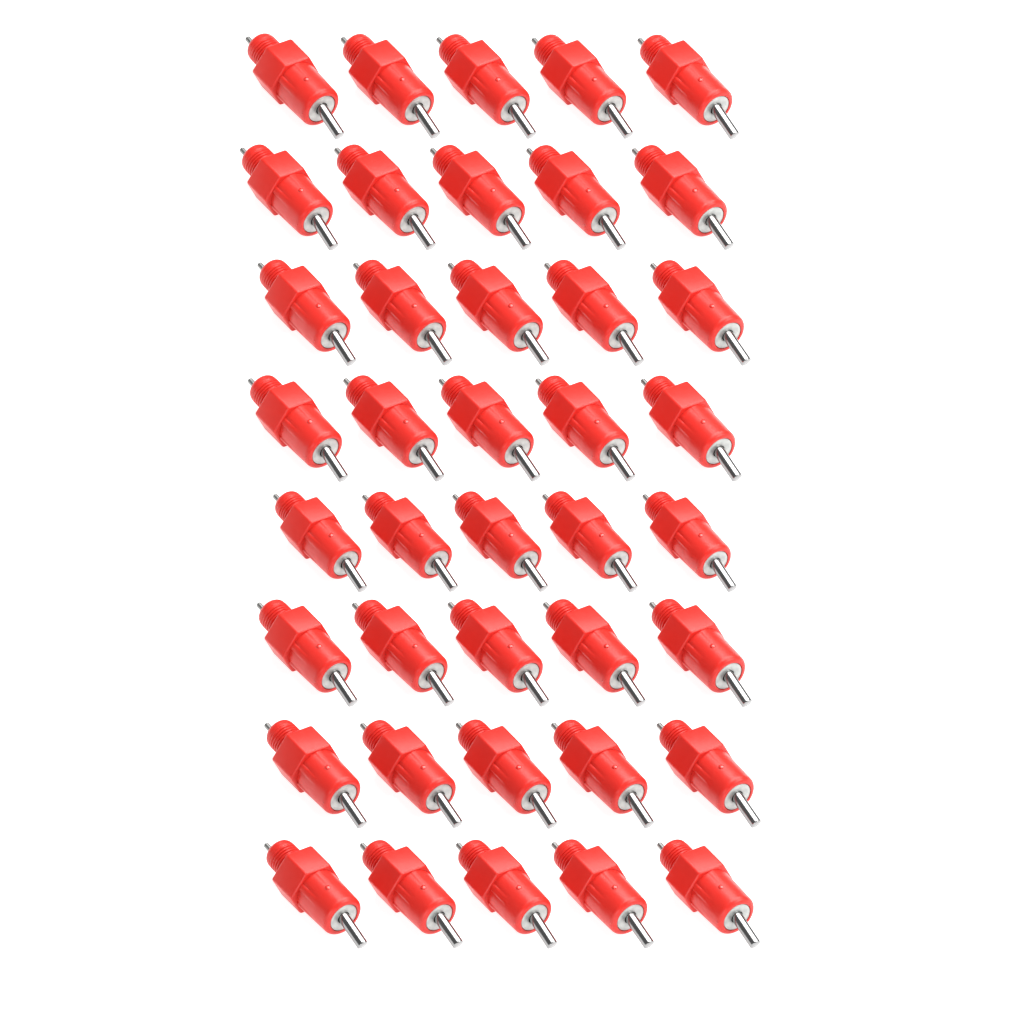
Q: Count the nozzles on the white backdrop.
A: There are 40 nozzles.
